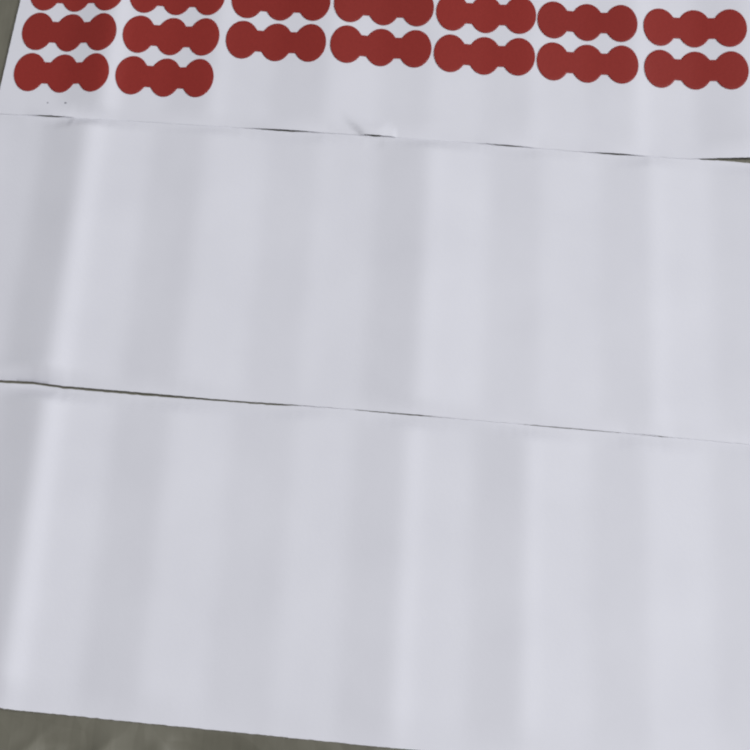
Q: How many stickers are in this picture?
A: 16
